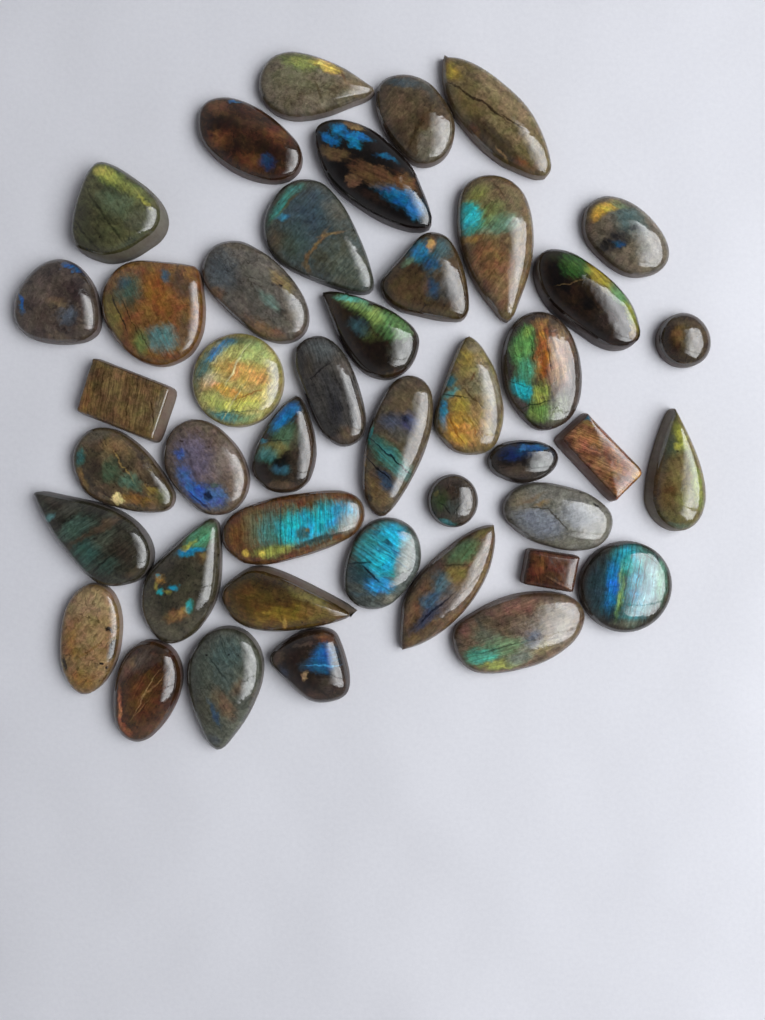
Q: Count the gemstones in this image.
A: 43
